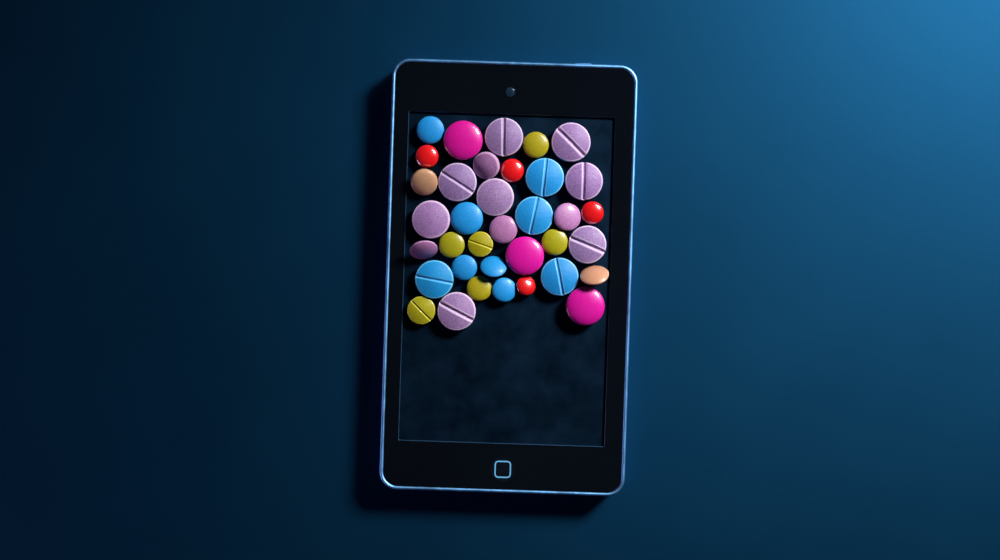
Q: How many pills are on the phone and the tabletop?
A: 36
